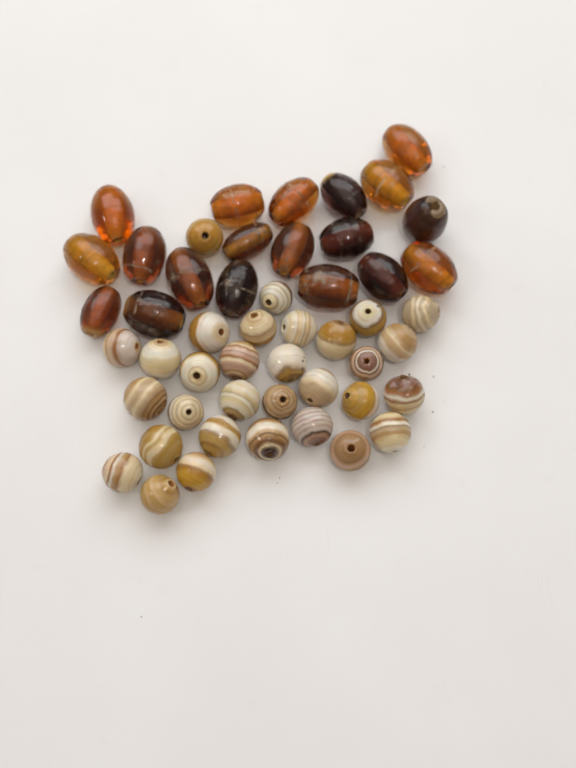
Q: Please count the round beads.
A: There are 31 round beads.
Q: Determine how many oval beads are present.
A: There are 19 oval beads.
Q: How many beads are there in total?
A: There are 50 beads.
